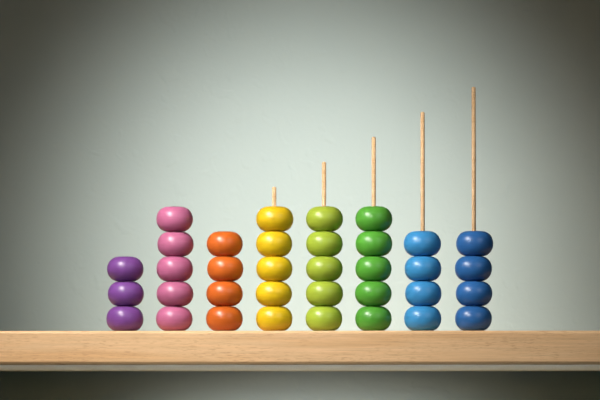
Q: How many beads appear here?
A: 35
